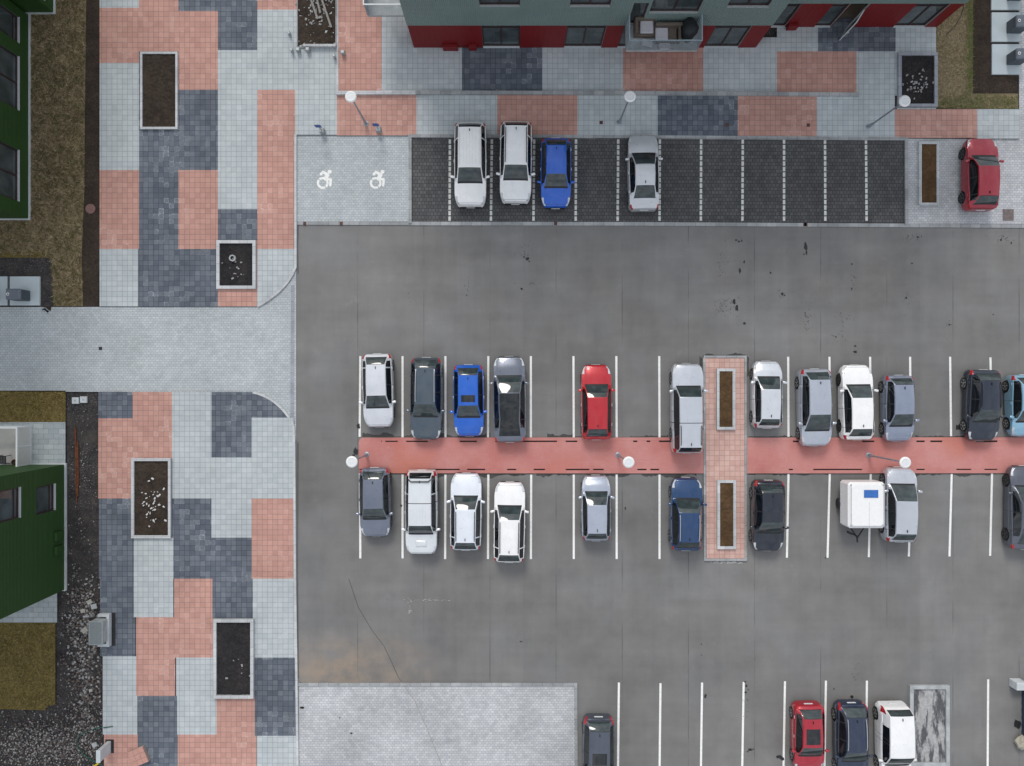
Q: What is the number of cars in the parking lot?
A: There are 30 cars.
